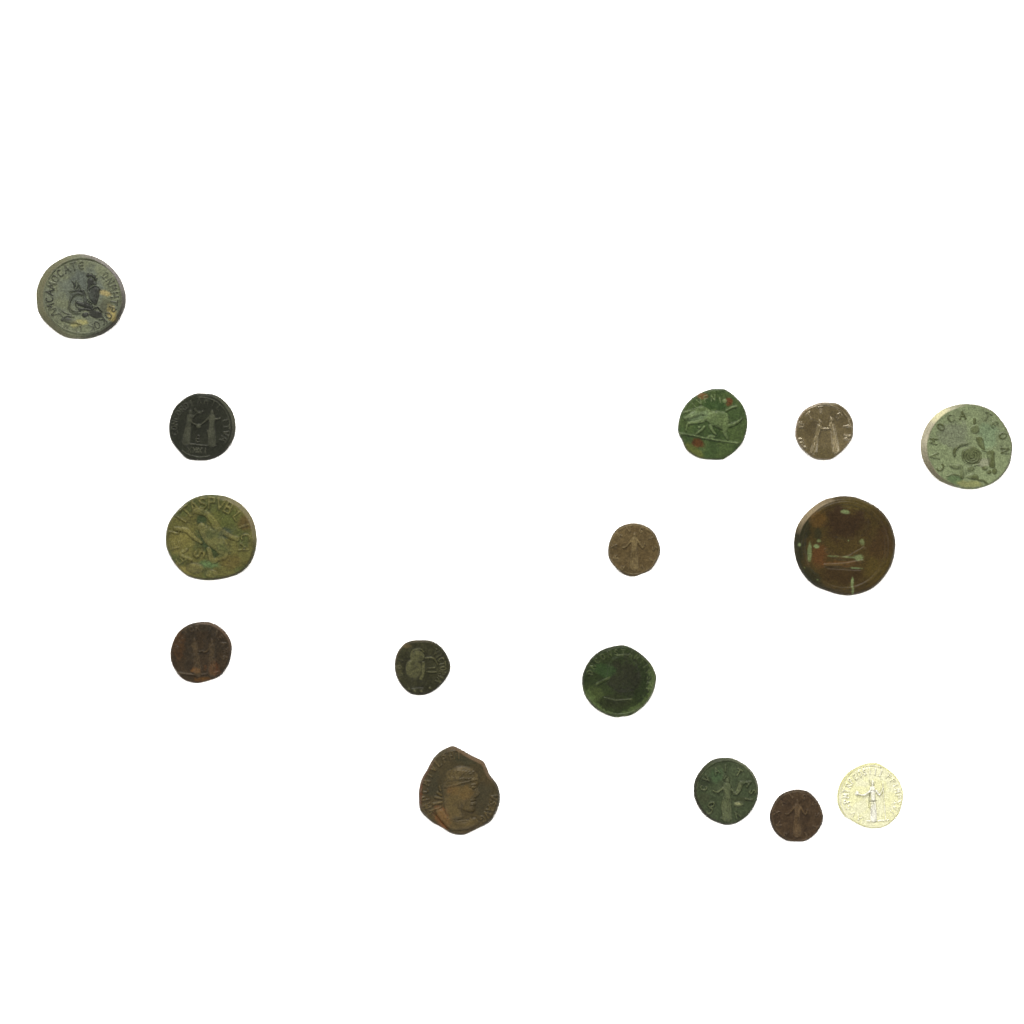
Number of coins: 15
